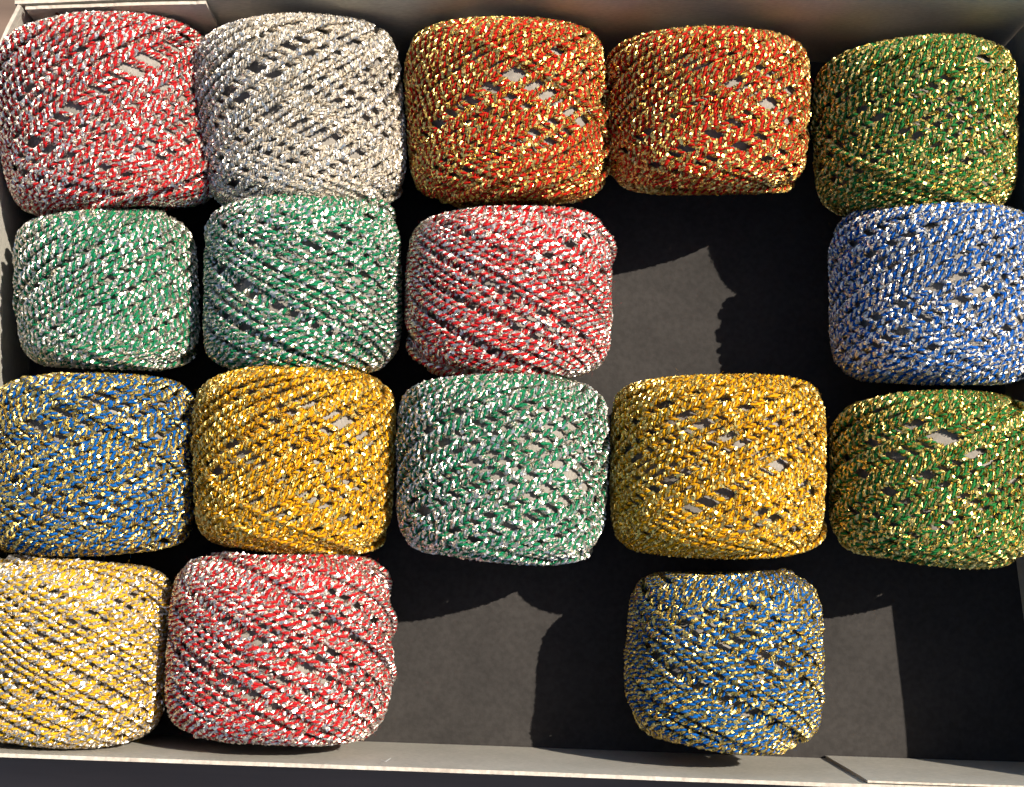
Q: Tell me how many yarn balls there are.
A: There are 17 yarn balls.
